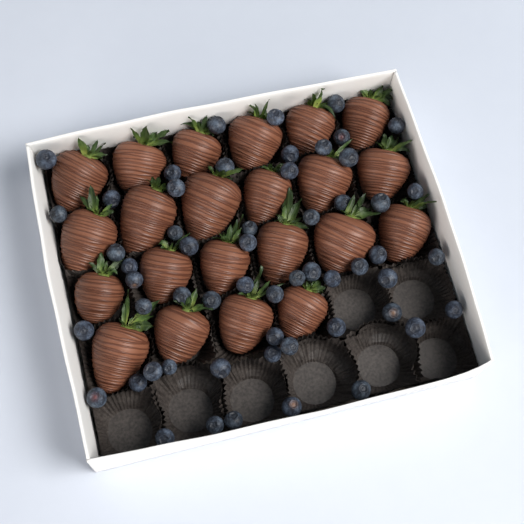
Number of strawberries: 22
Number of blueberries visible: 56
